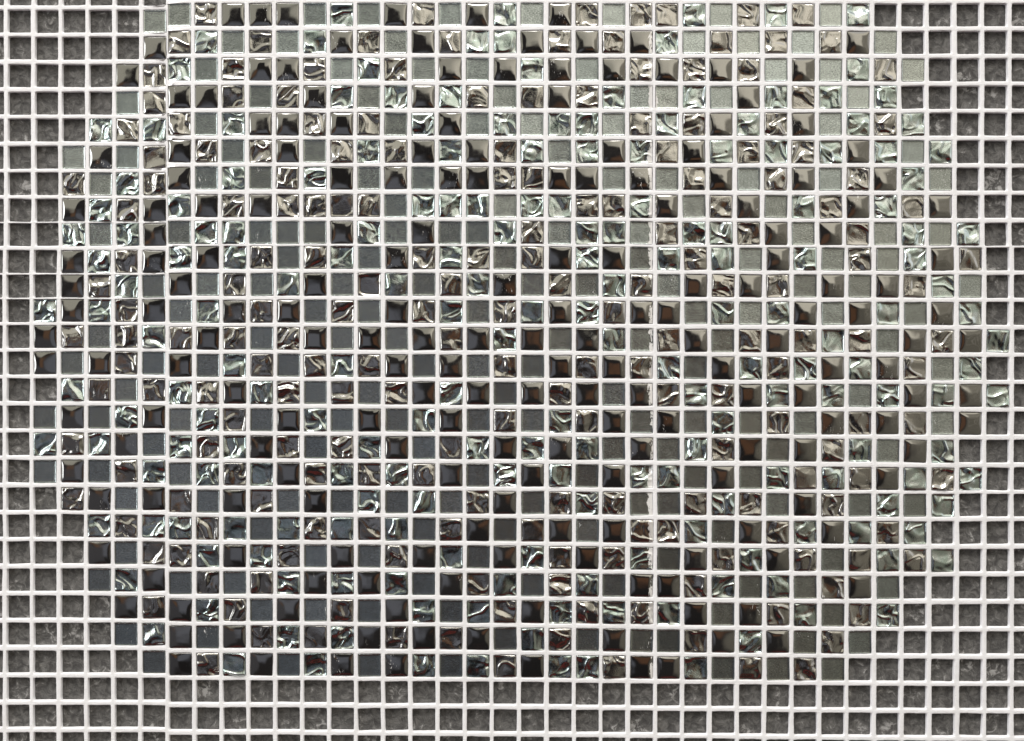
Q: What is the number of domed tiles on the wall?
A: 200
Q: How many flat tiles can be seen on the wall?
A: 200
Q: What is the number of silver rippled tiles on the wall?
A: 200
